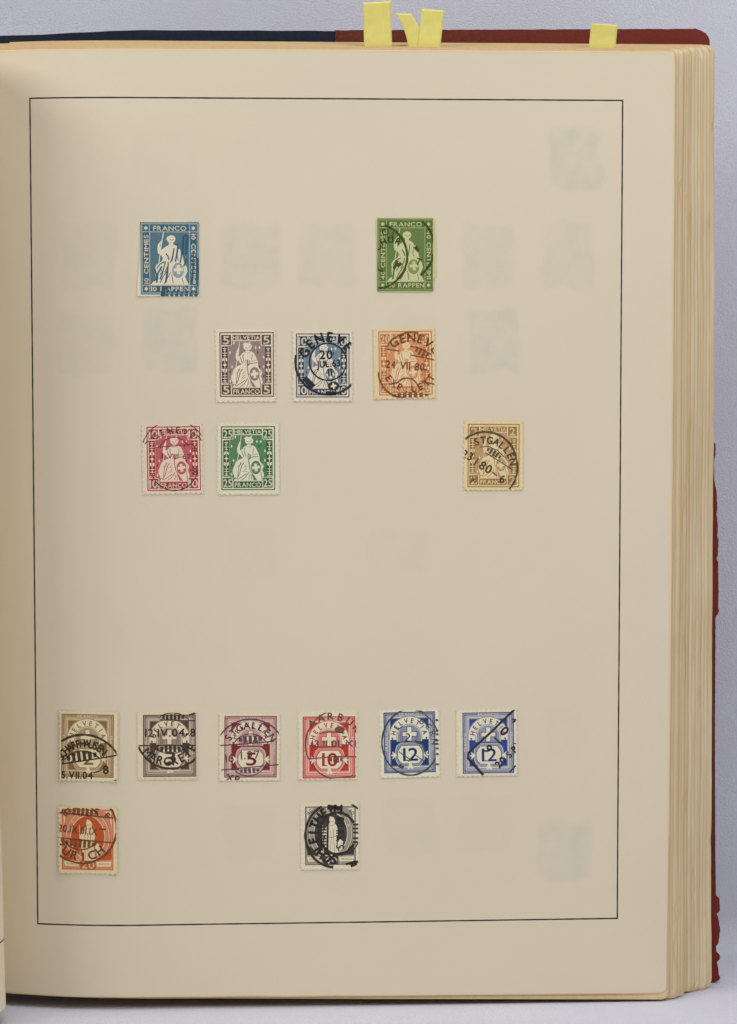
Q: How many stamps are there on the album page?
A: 16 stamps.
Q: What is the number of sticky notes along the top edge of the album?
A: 4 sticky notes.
